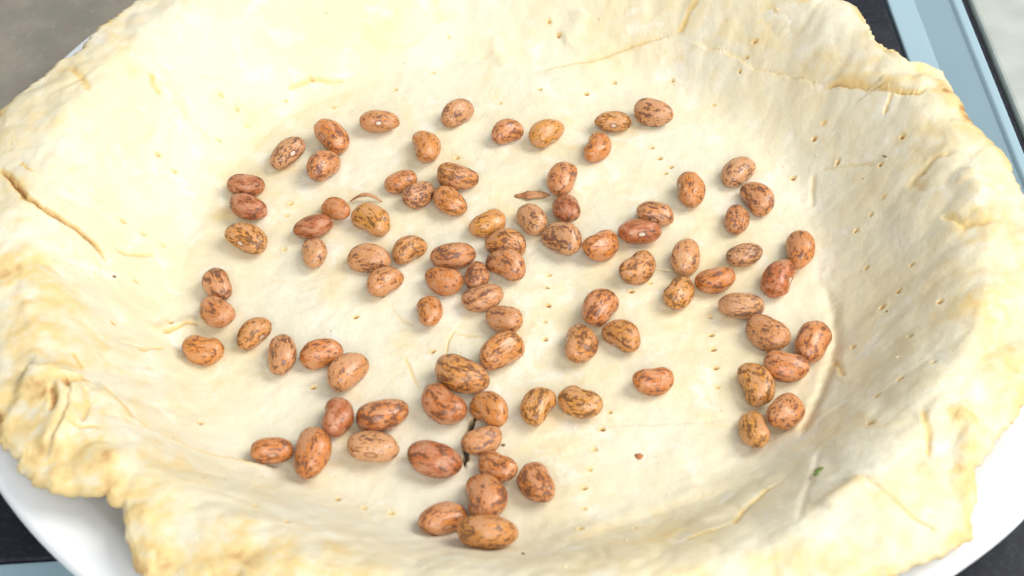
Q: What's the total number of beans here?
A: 88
